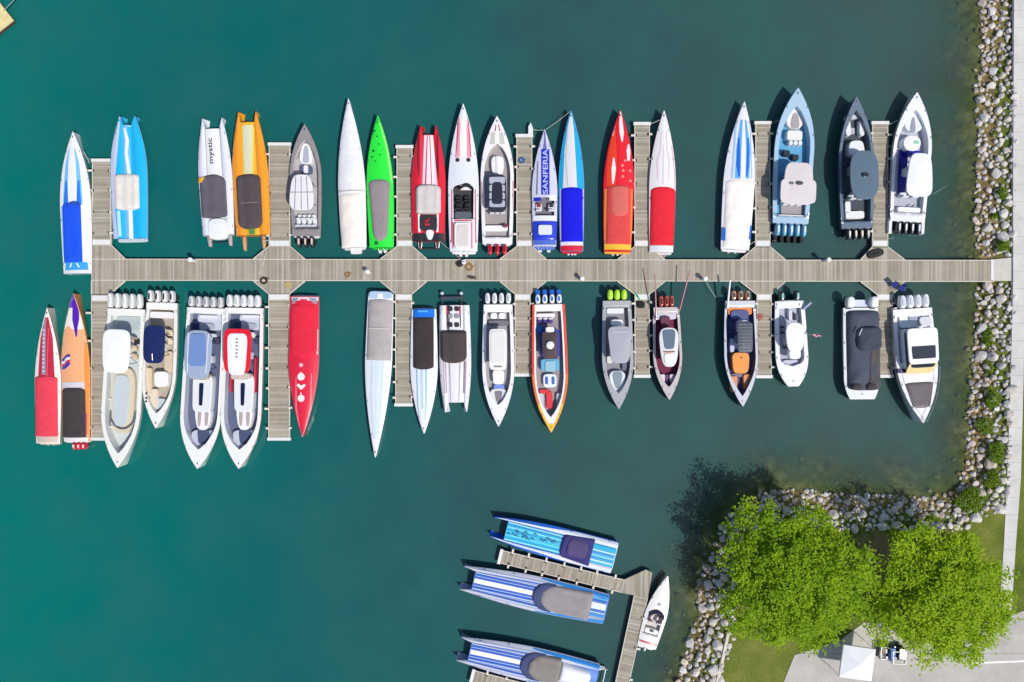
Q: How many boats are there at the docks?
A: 40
